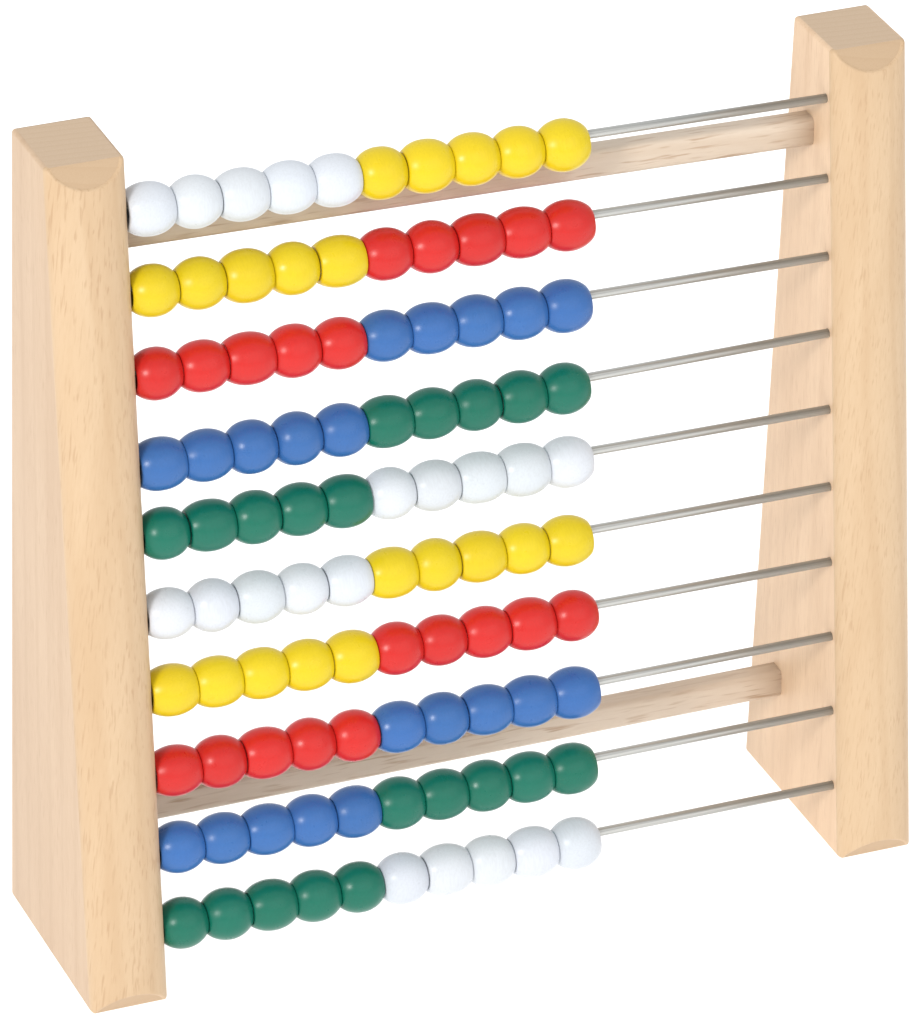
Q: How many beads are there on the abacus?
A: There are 100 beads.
